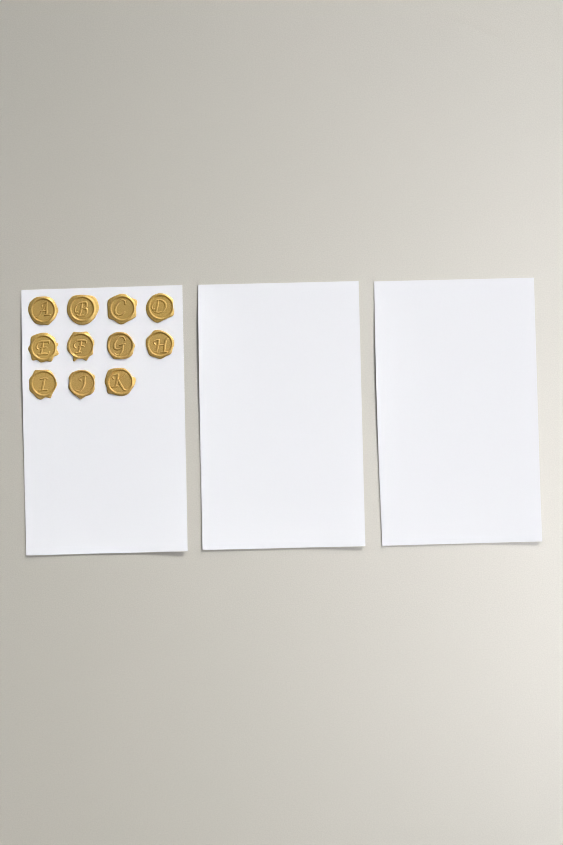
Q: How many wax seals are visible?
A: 11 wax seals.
